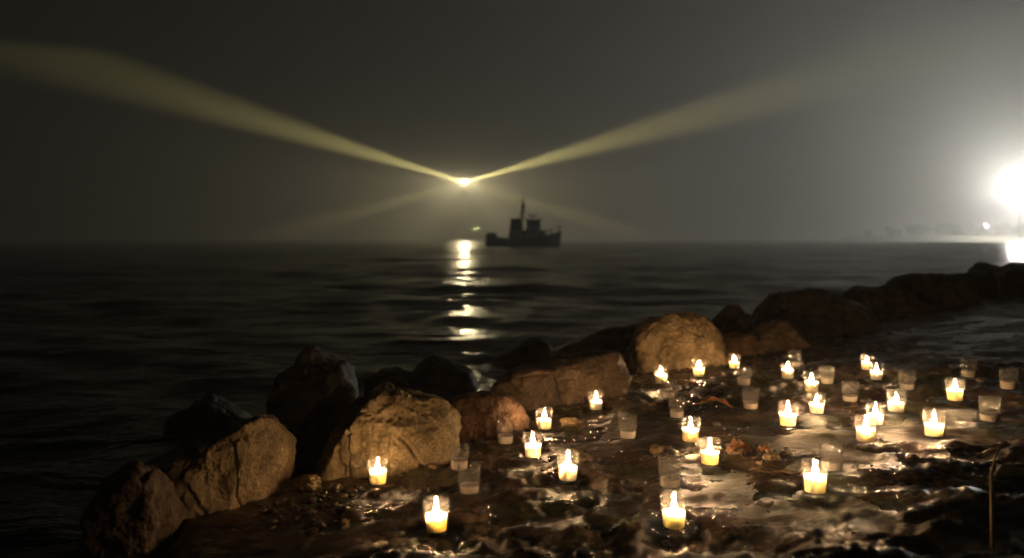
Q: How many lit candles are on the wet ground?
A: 24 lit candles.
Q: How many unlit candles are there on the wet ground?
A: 17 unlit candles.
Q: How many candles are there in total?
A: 41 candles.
